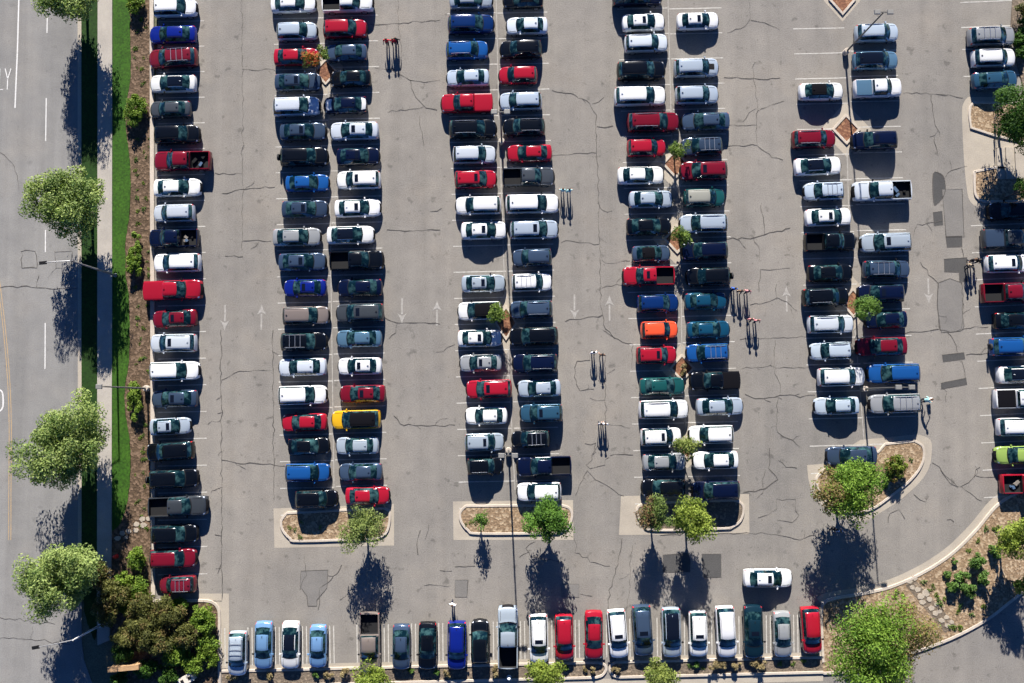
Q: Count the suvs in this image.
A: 103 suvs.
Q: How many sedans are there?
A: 77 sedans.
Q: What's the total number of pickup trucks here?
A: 20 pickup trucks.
